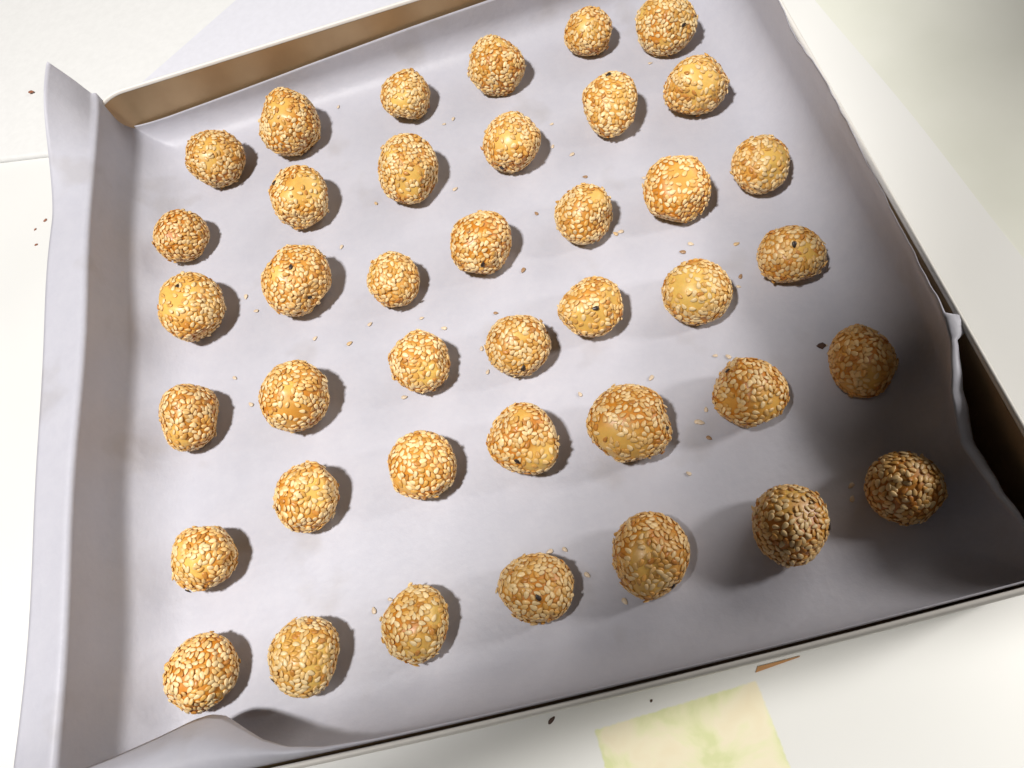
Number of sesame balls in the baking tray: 40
